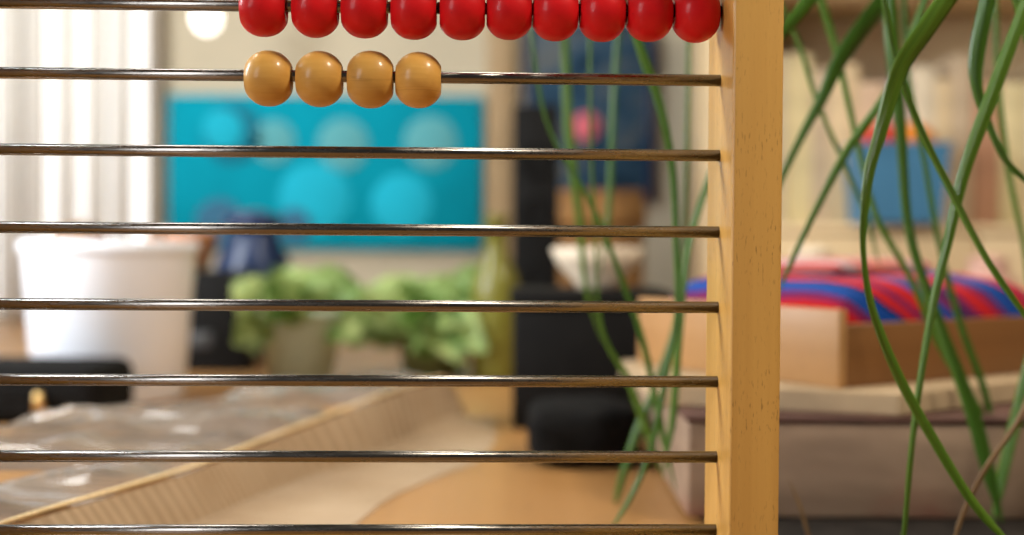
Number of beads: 14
